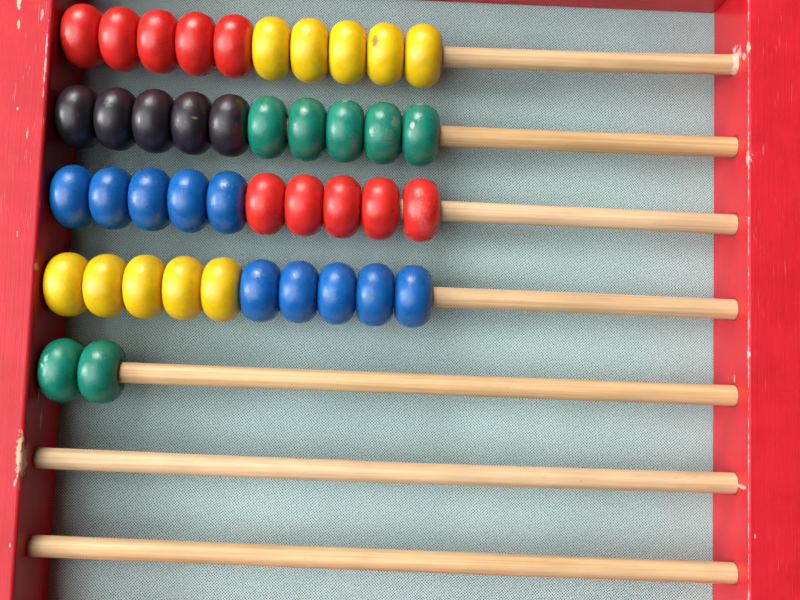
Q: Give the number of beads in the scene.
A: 42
